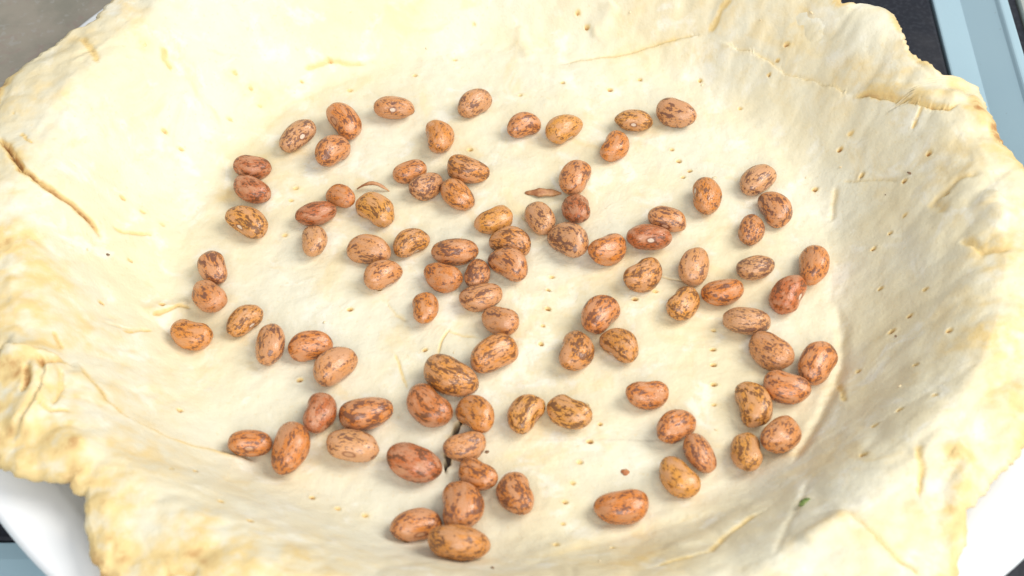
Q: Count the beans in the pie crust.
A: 92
